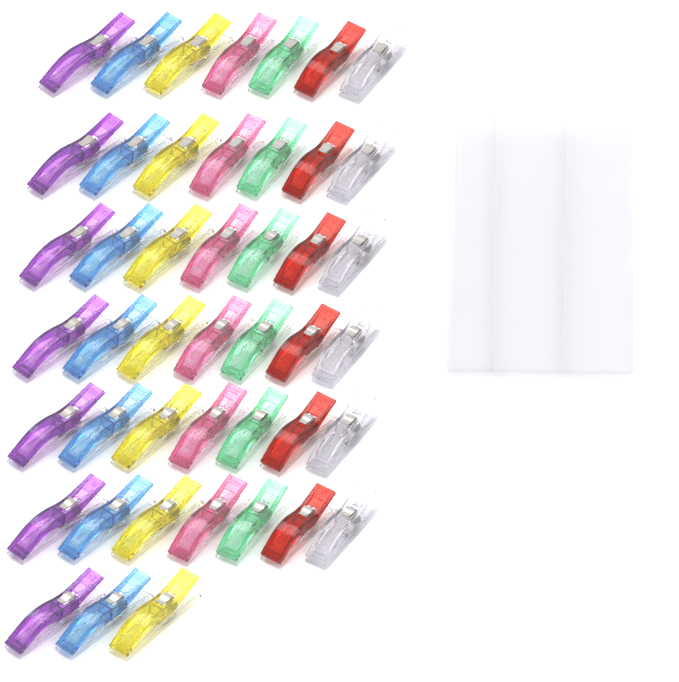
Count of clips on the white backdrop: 45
